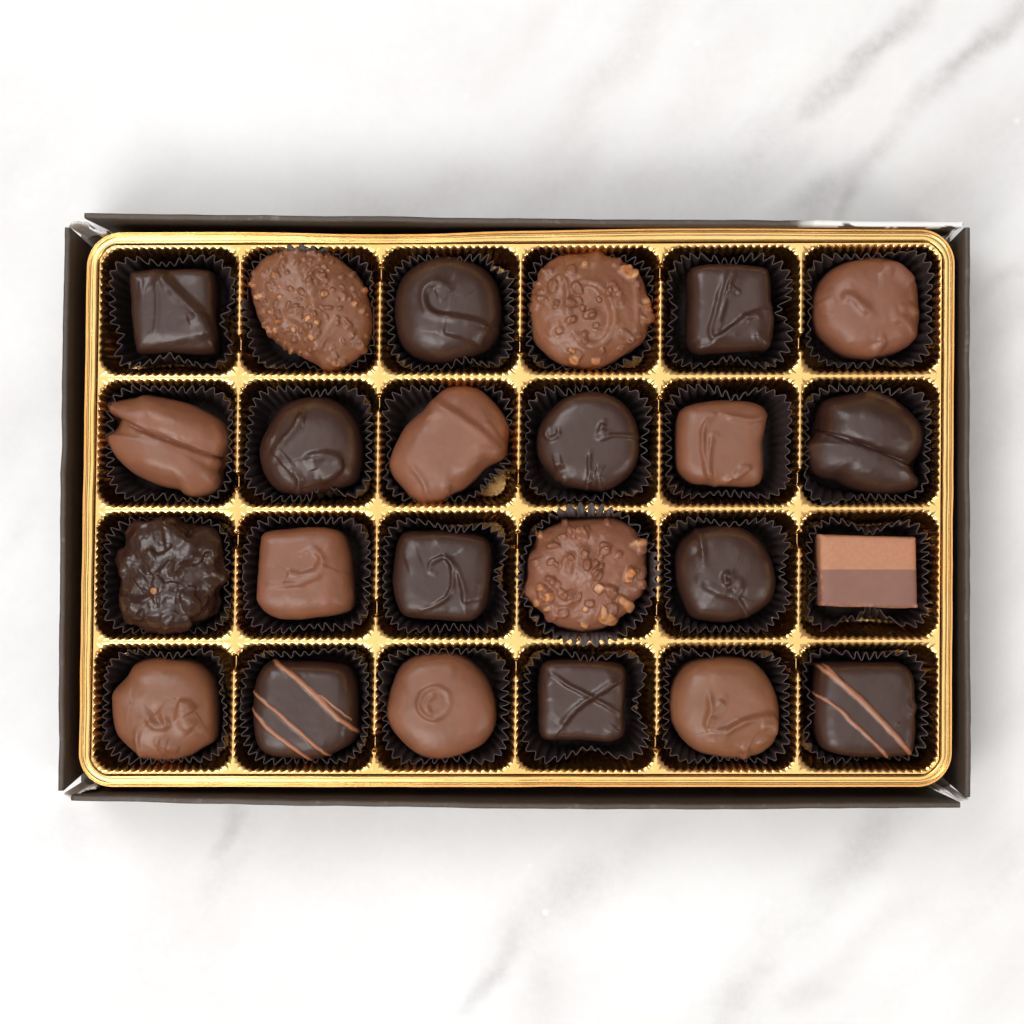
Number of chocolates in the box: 24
